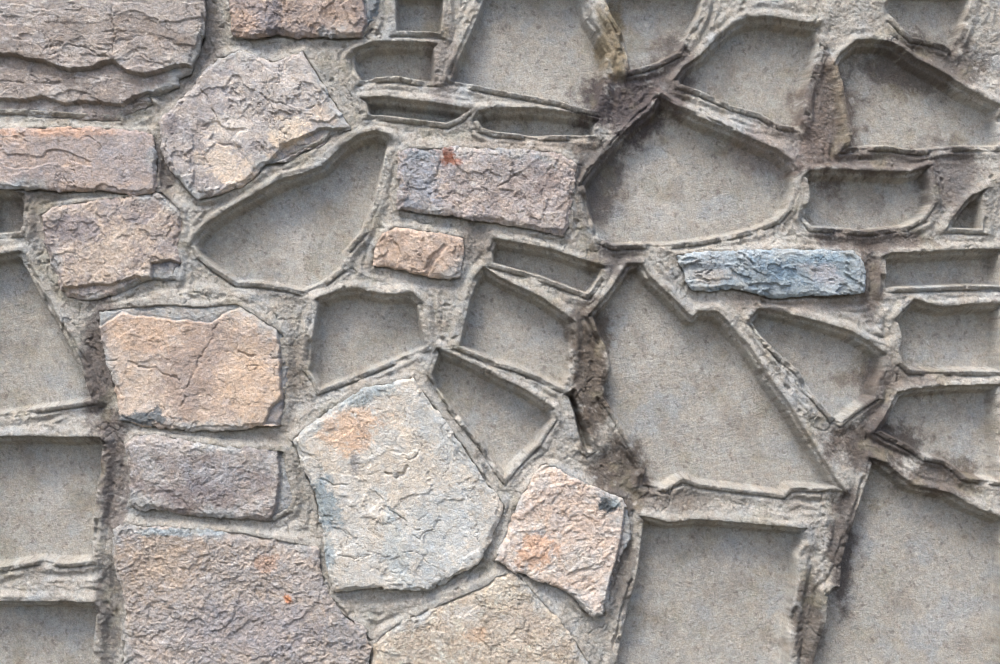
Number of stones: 14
